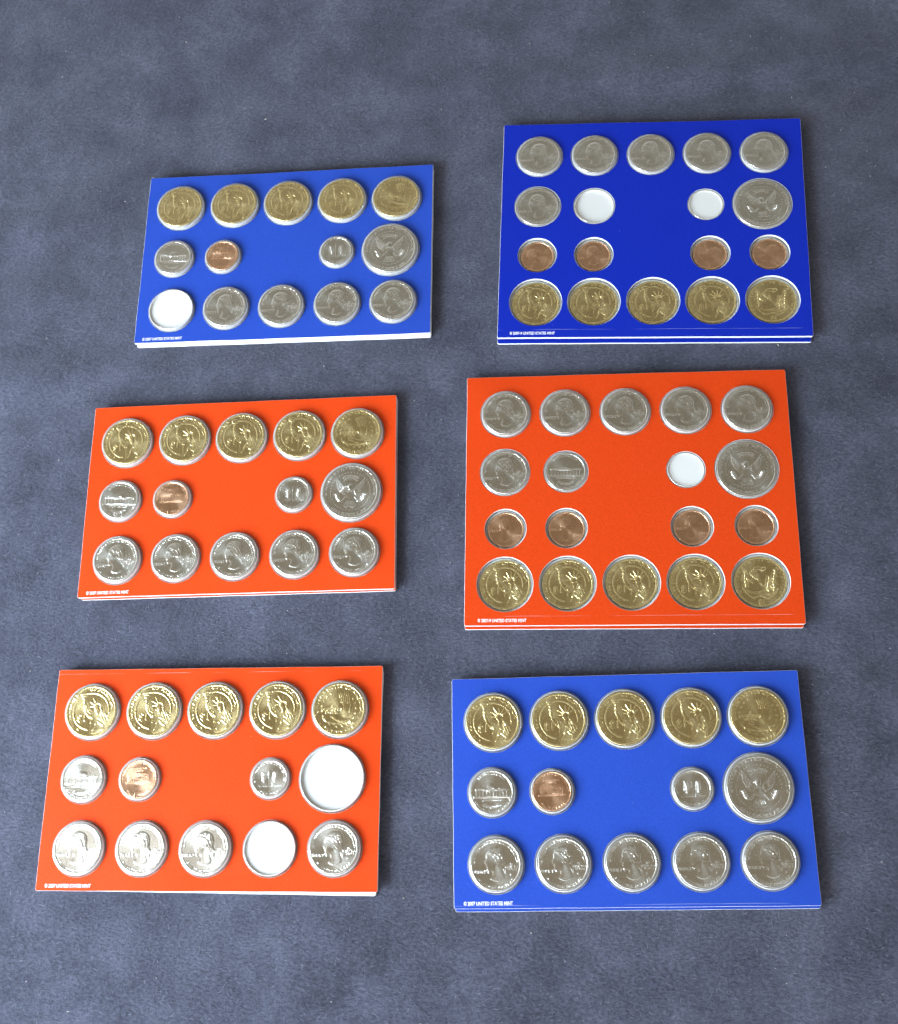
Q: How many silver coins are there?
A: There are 44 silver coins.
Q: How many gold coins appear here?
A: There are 30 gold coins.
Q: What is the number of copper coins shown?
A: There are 12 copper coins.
